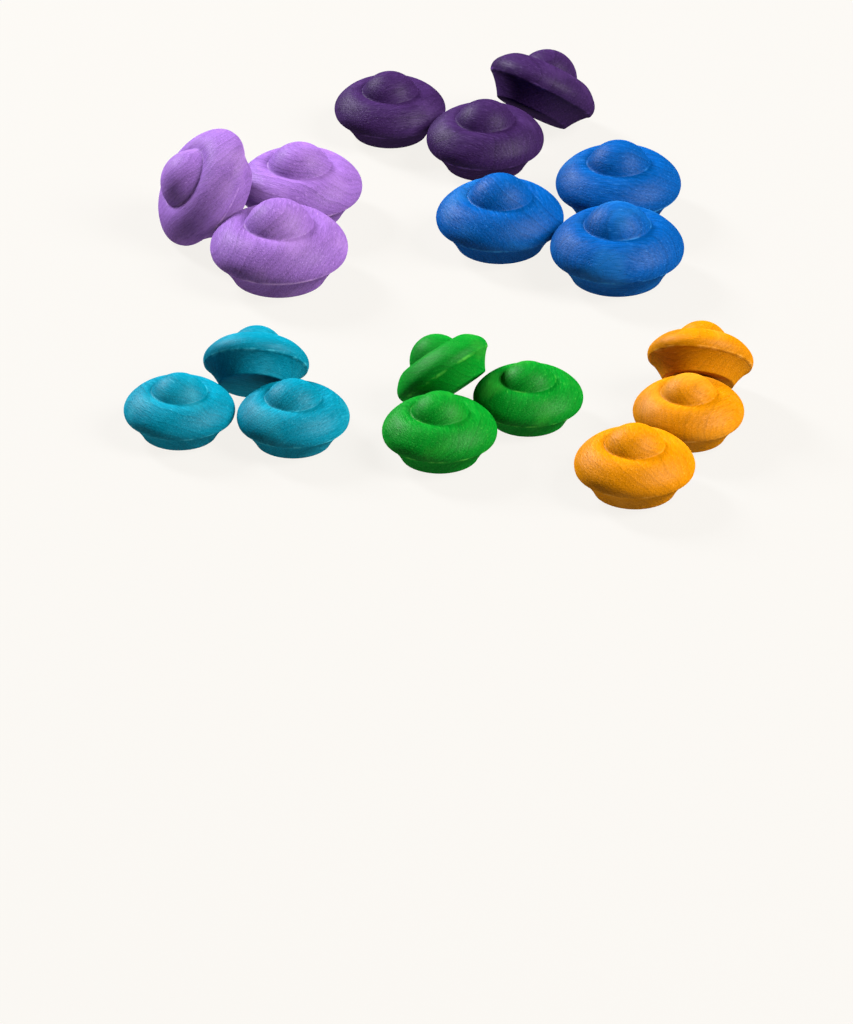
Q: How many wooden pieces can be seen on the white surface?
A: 18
